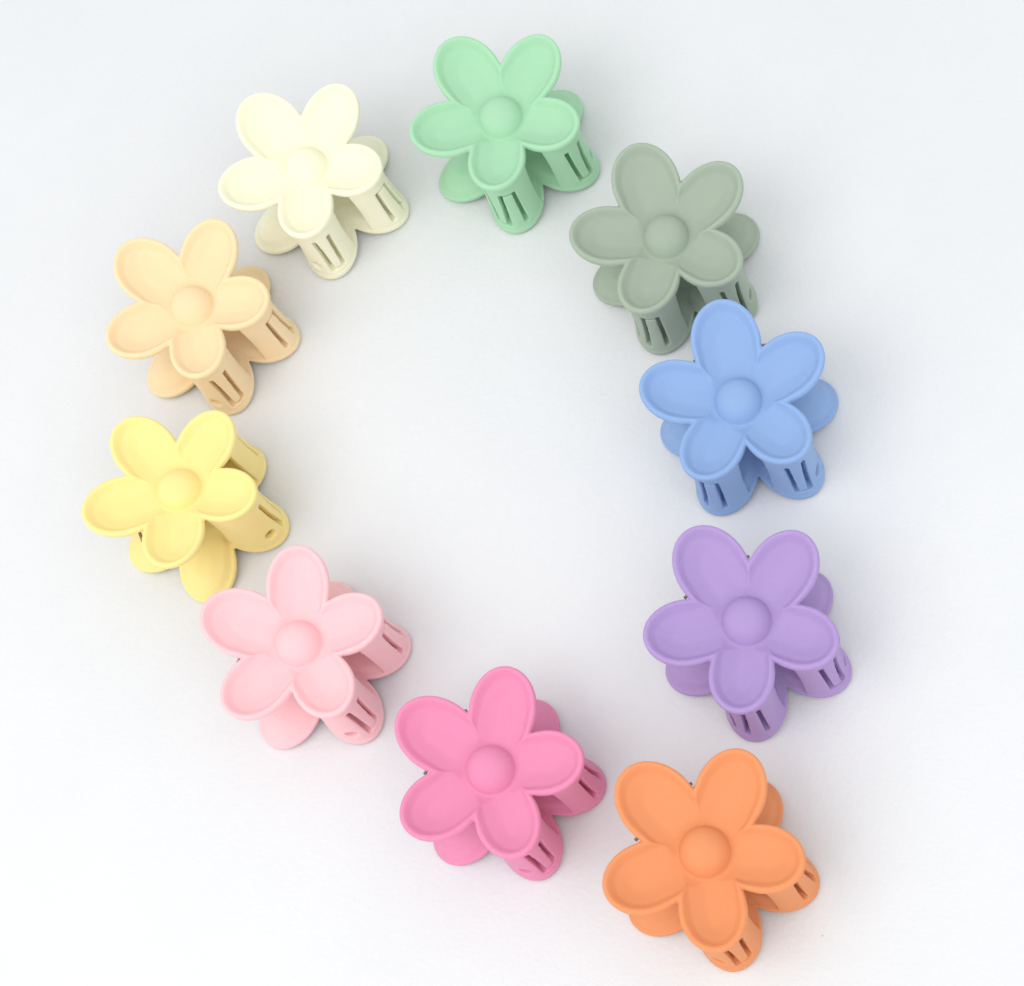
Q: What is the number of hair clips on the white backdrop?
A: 10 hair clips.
